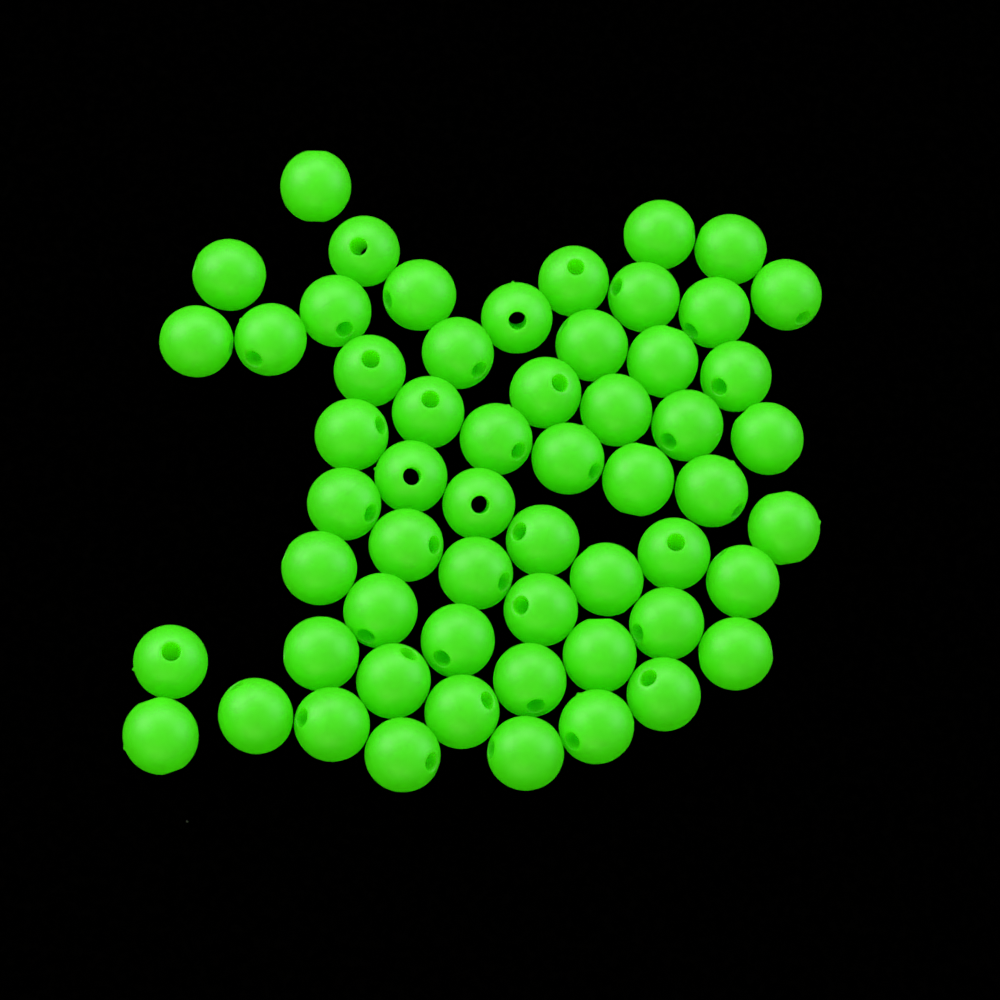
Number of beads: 58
